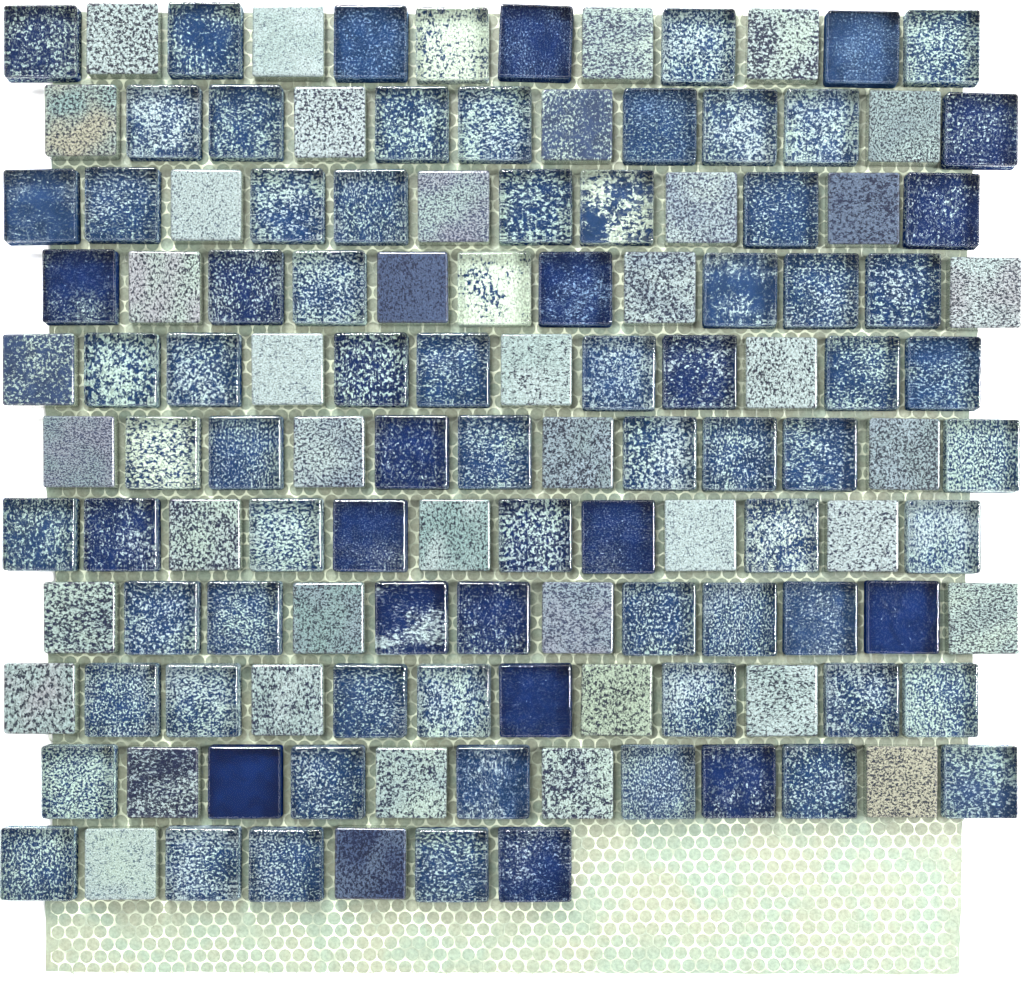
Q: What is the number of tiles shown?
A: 127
